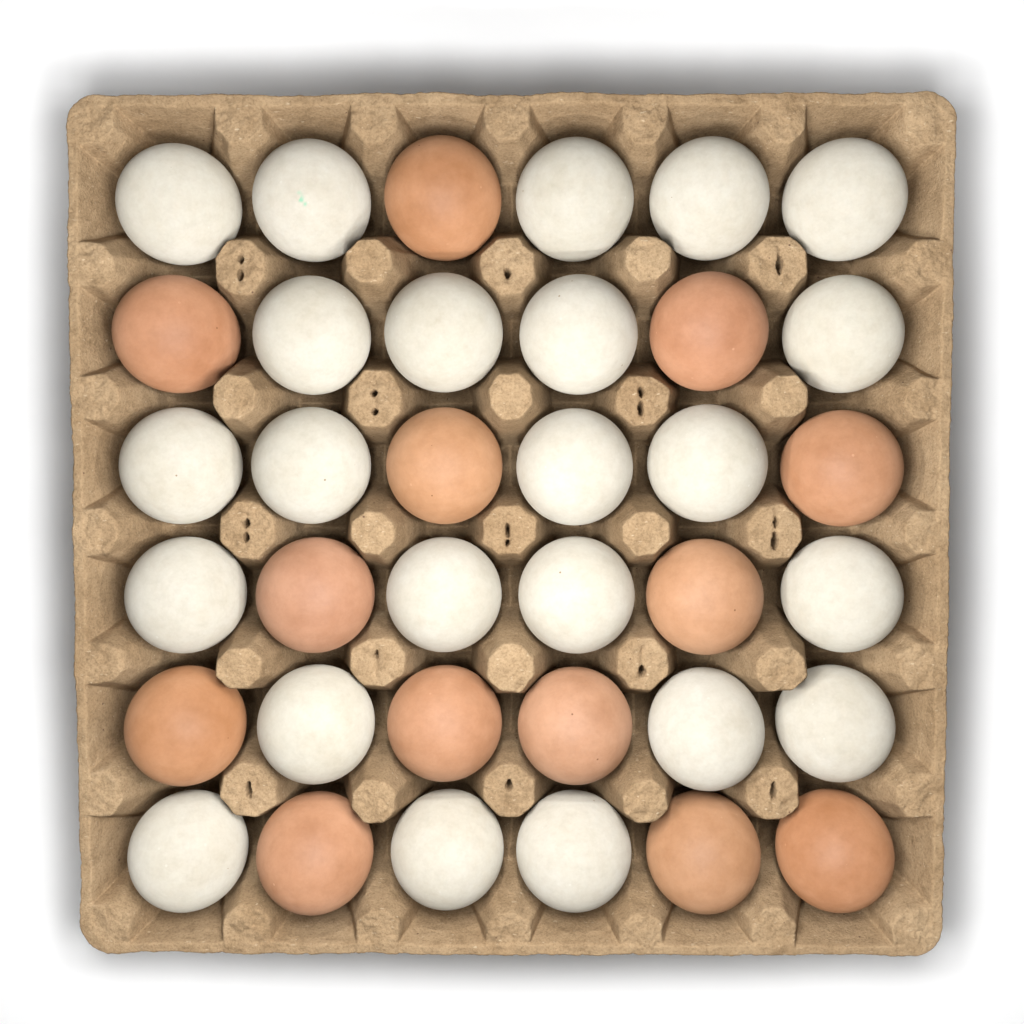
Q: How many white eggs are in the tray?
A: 23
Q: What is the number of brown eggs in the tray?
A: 13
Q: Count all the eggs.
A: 36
